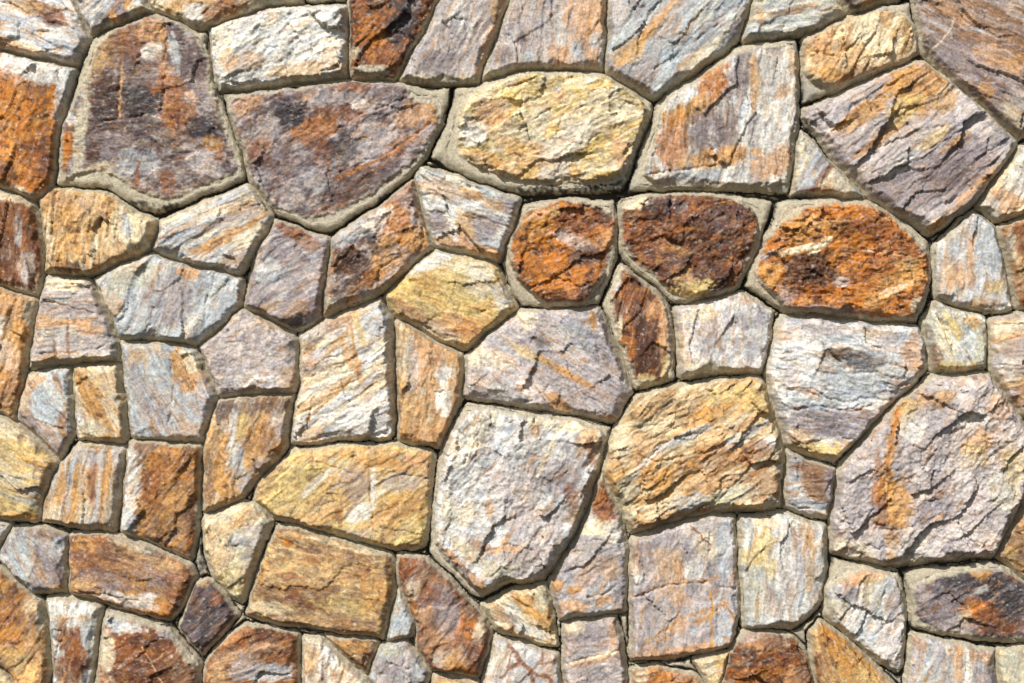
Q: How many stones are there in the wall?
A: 88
